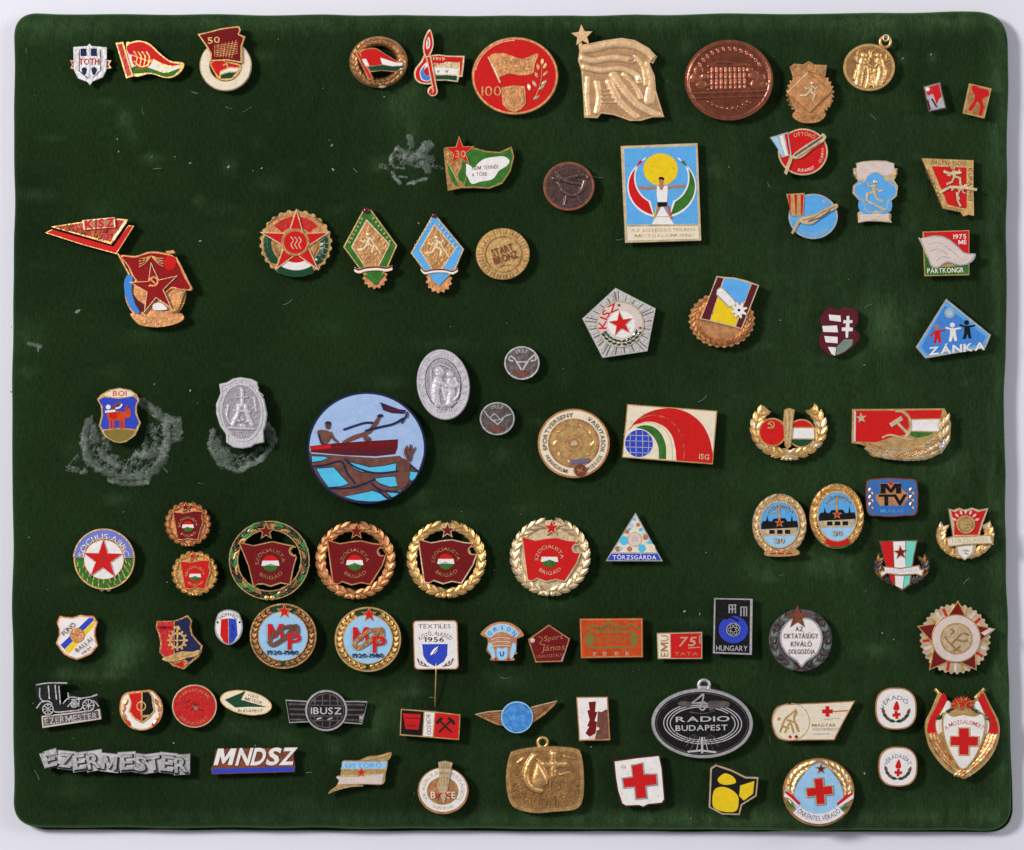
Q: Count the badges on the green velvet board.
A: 87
